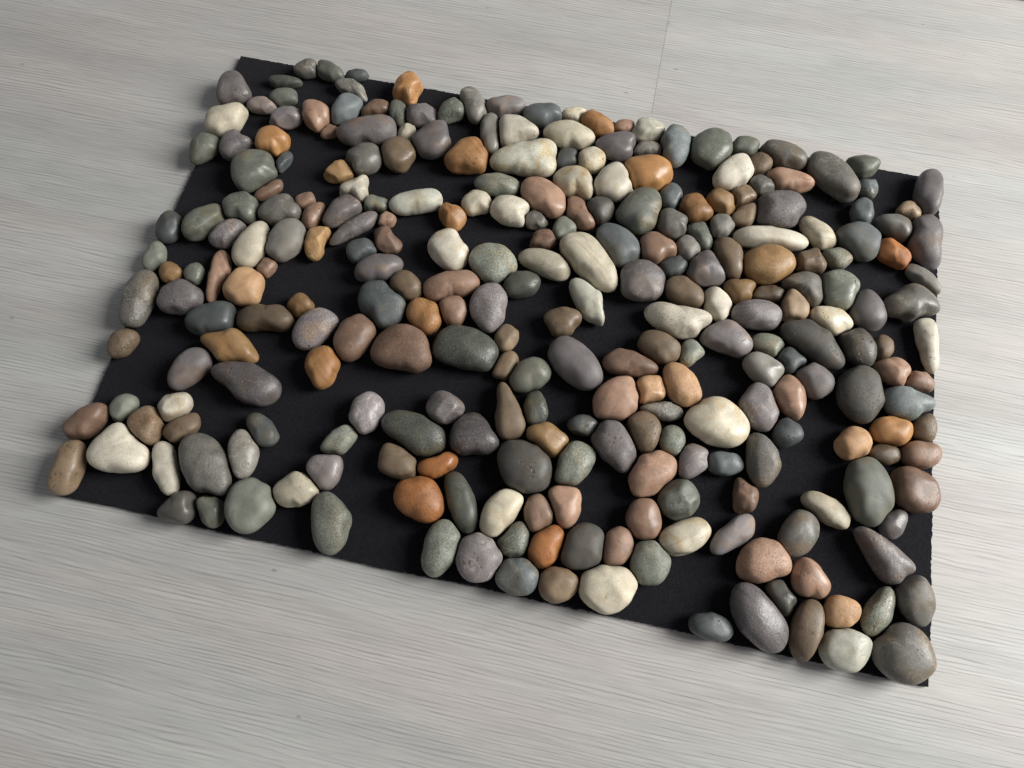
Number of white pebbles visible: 36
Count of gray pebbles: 143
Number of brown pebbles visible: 64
